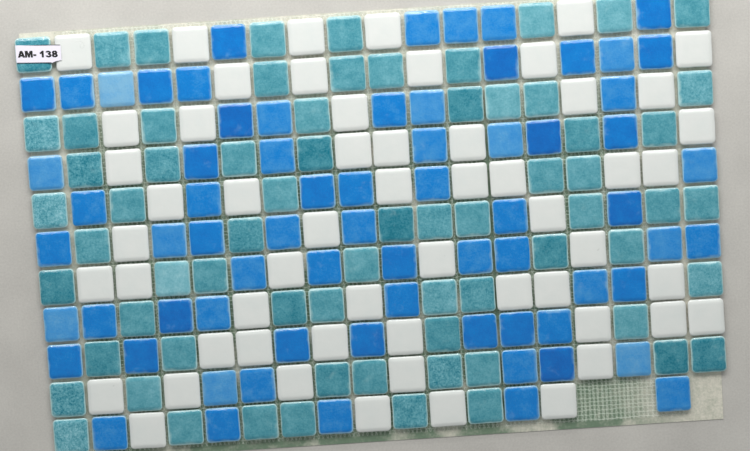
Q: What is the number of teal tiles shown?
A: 69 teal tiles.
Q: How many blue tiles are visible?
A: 70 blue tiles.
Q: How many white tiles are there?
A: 56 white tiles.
